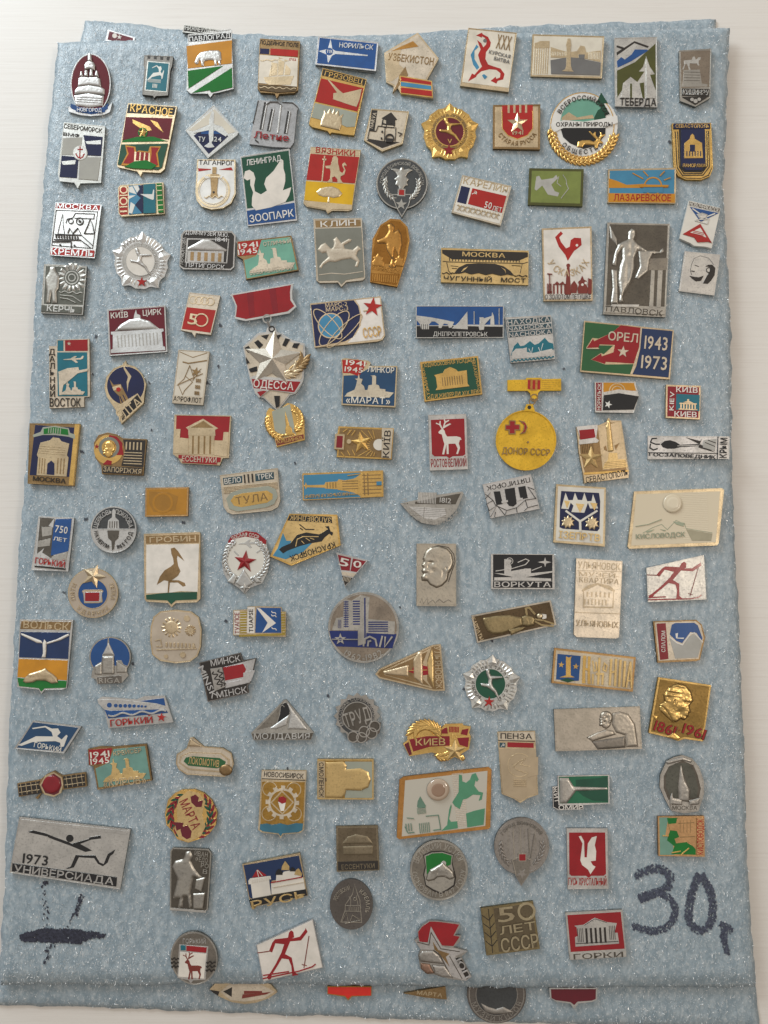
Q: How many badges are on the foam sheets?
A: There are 130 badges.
